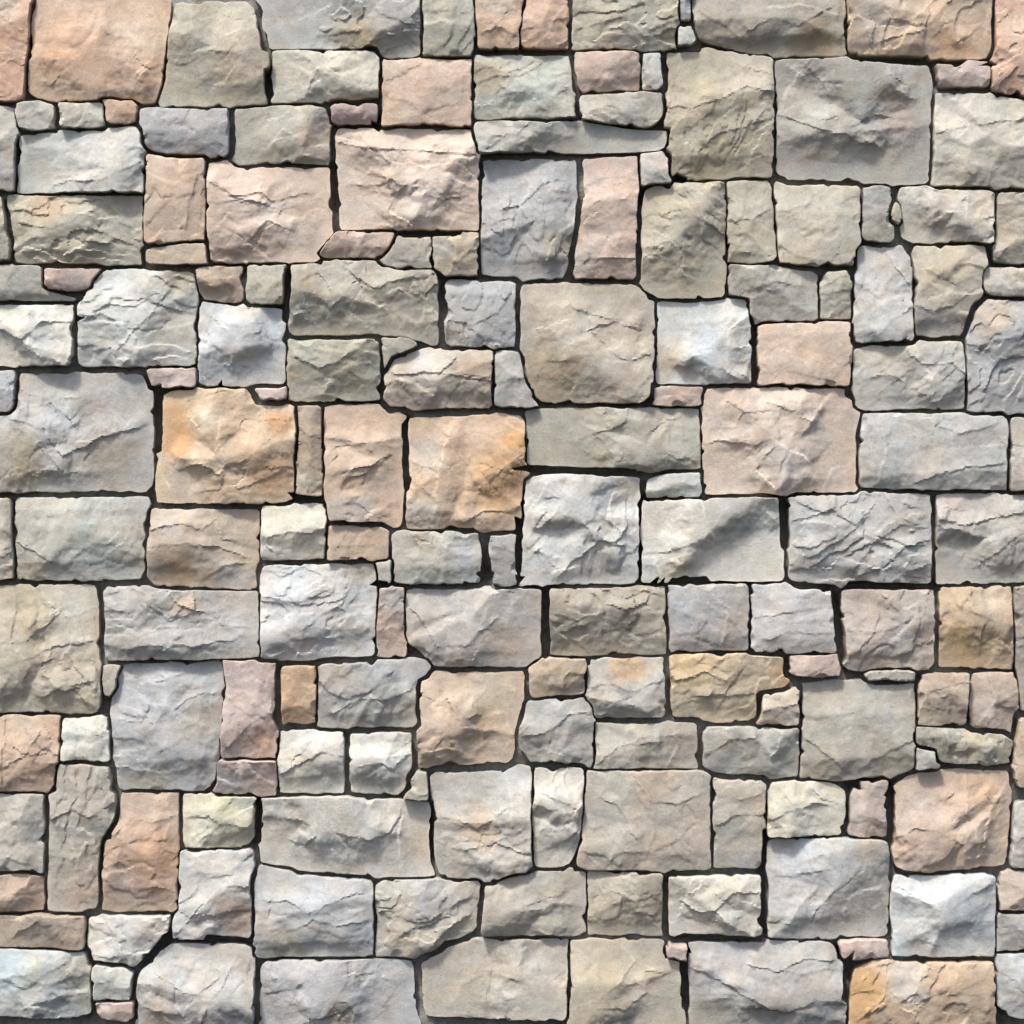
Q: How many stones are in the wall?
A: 176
